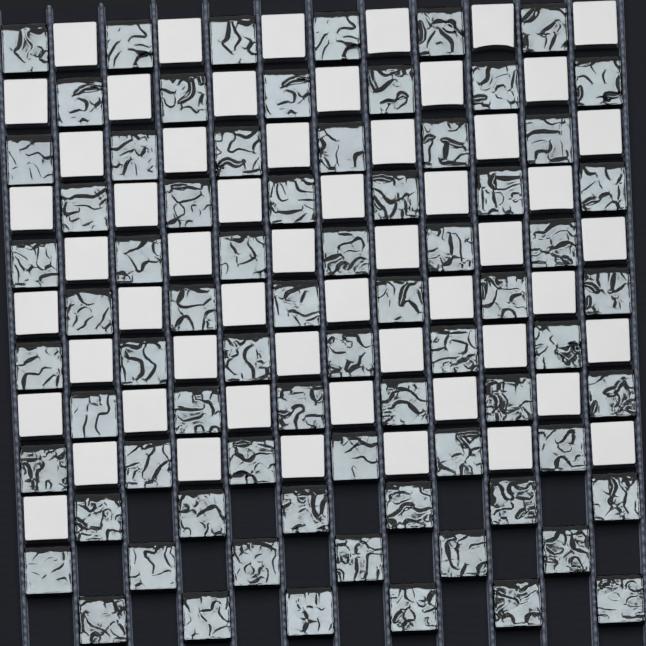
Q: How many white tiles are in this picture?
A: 55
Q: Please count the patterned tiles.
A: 72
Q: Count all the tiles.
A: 127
